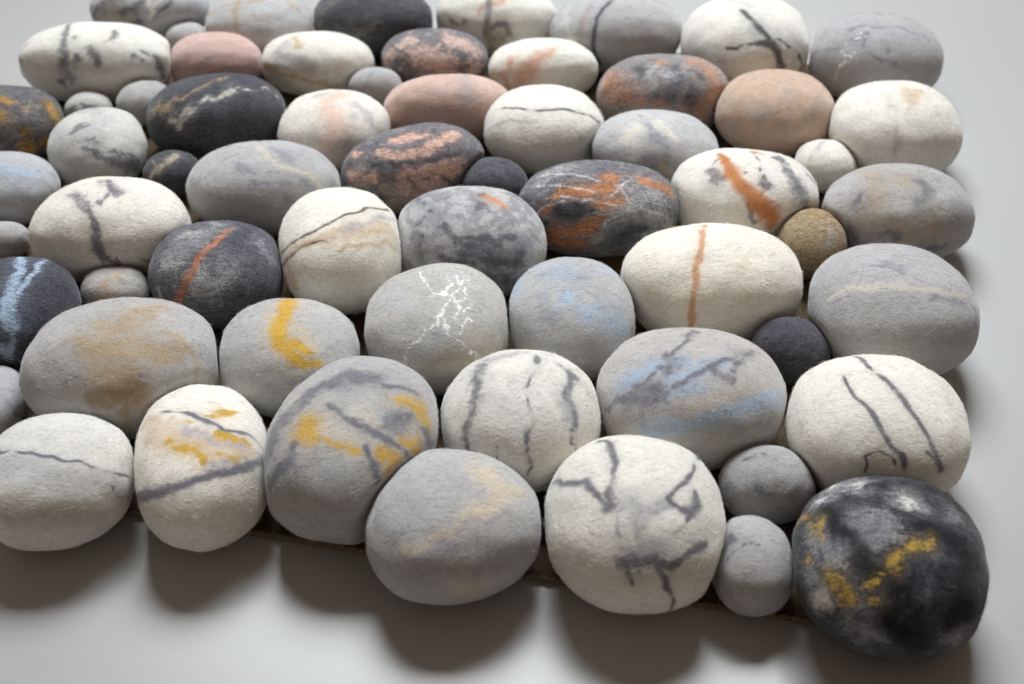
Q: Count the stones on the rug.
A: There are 62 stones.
